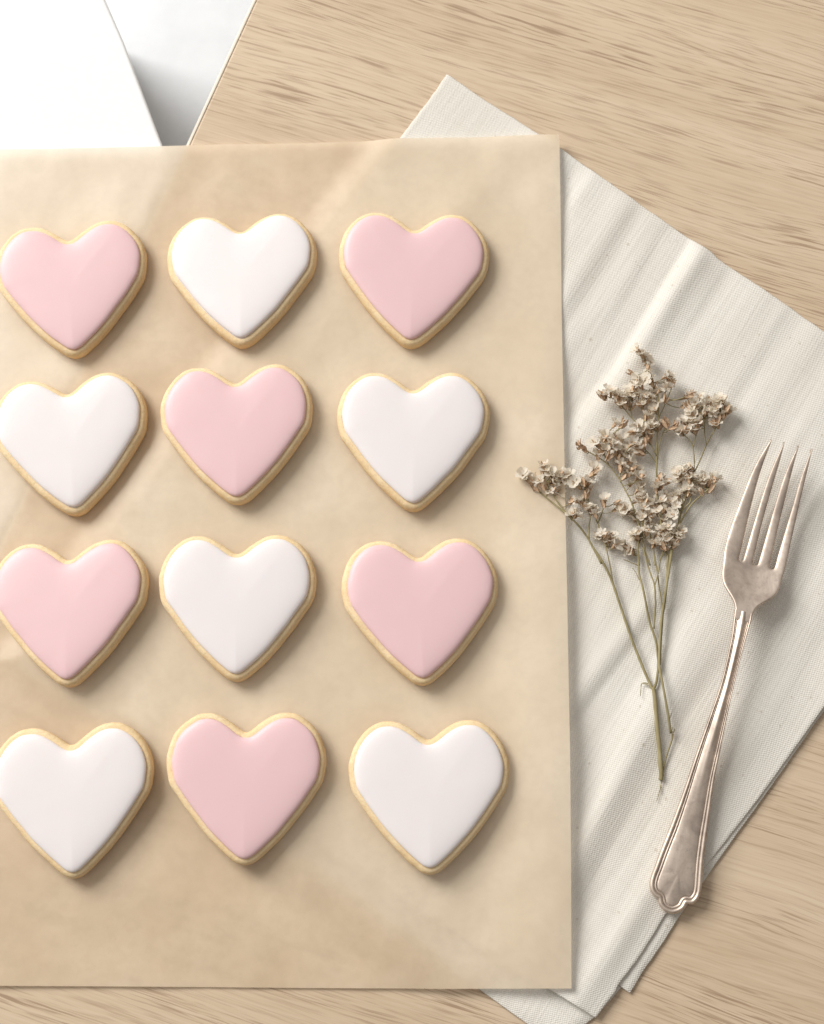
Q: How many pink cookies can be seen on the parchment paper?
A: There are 6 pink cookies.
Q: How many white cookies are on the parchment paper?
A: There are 6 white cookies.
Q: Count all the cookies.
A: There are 12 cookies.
